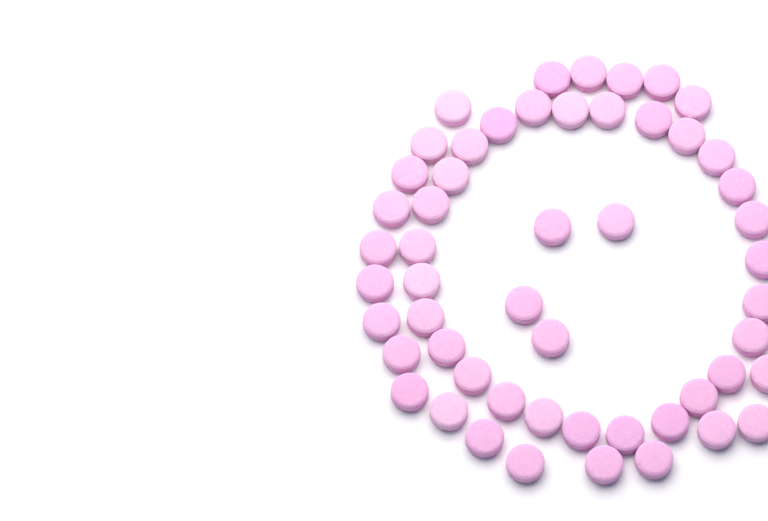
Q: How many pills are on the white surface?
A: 53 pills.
